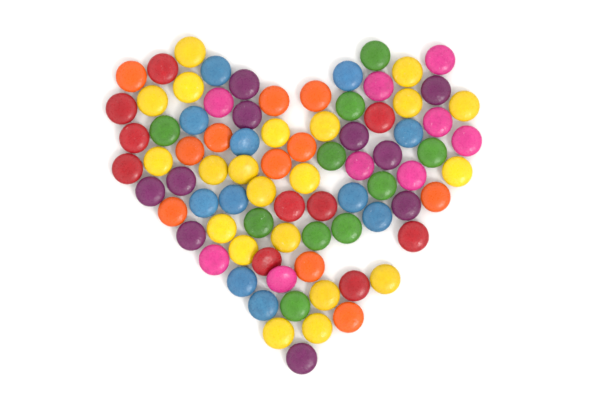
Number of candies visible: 82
